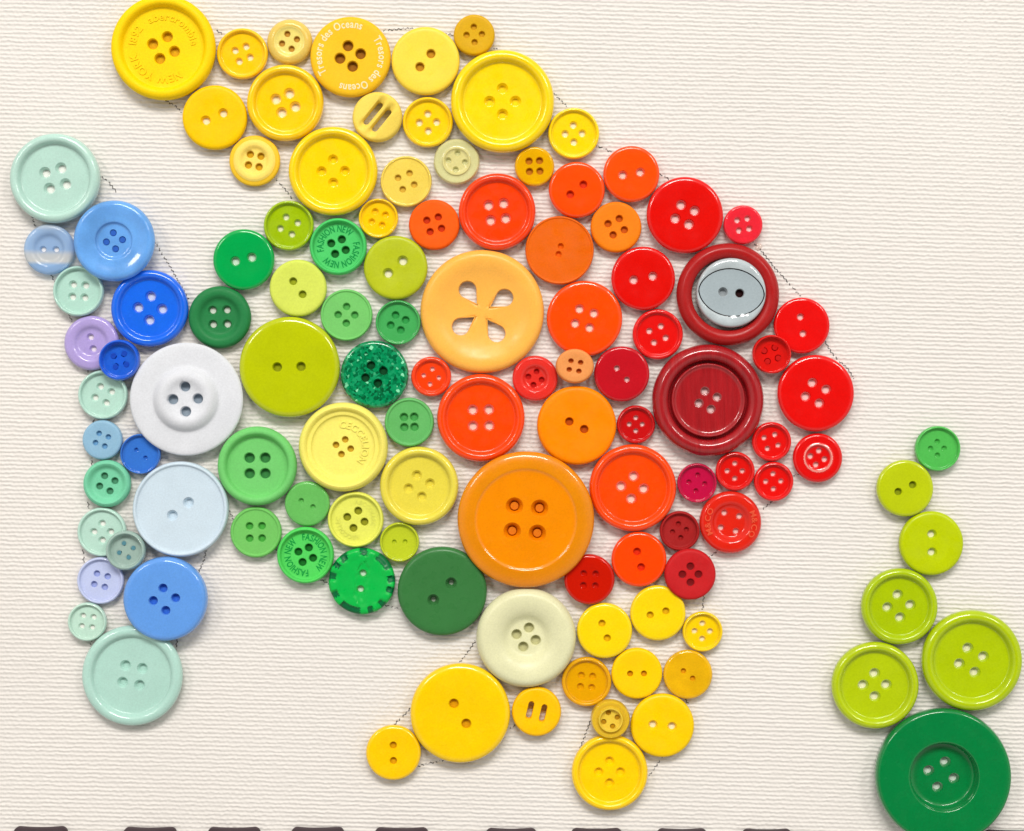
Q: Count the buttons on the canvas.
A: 115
